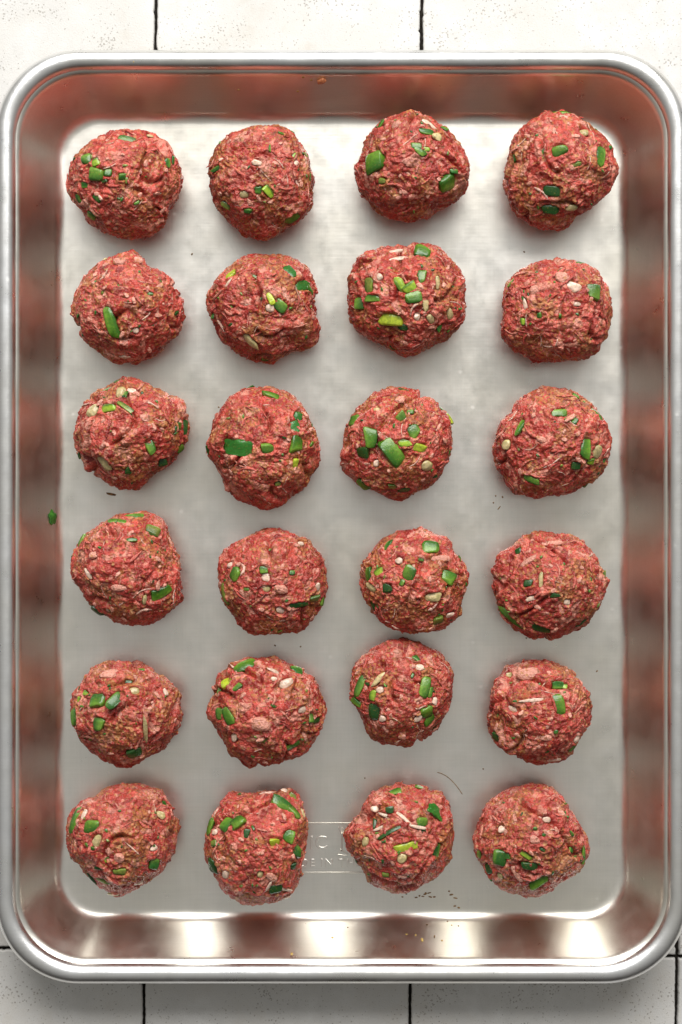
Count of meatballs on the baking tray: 24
